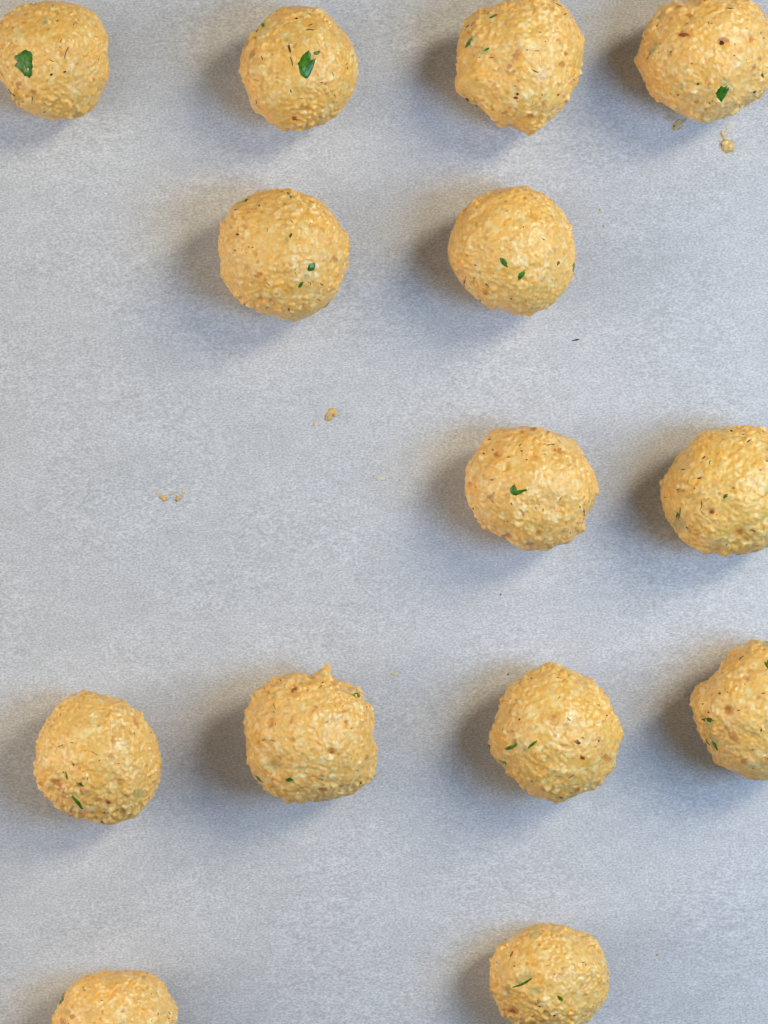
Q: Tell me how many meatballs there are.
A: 14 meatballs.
